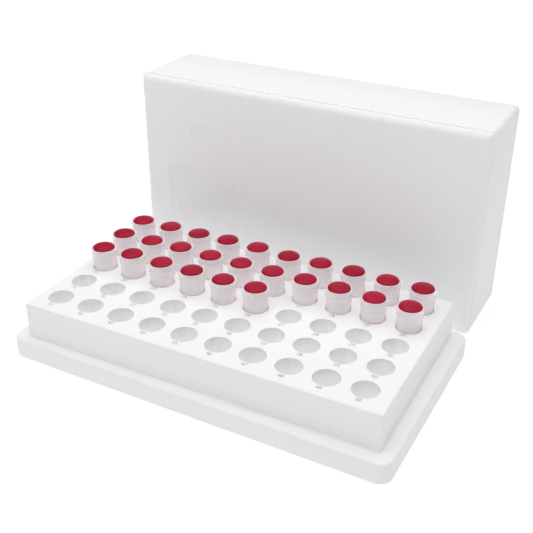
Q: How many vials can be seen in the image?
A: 26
